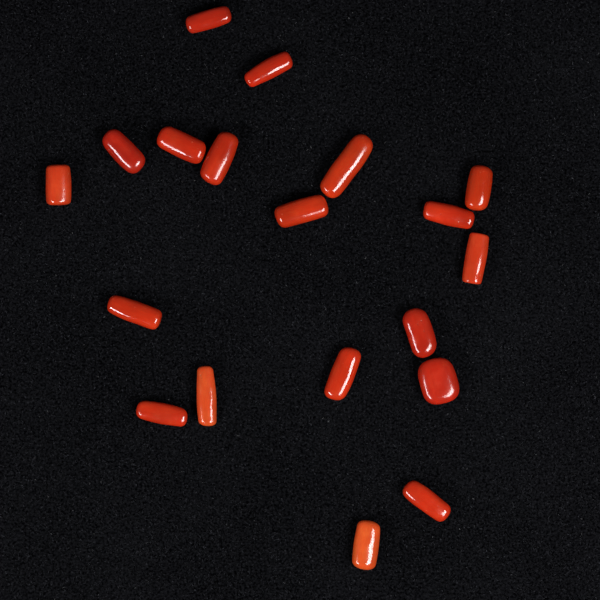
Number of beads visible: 19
